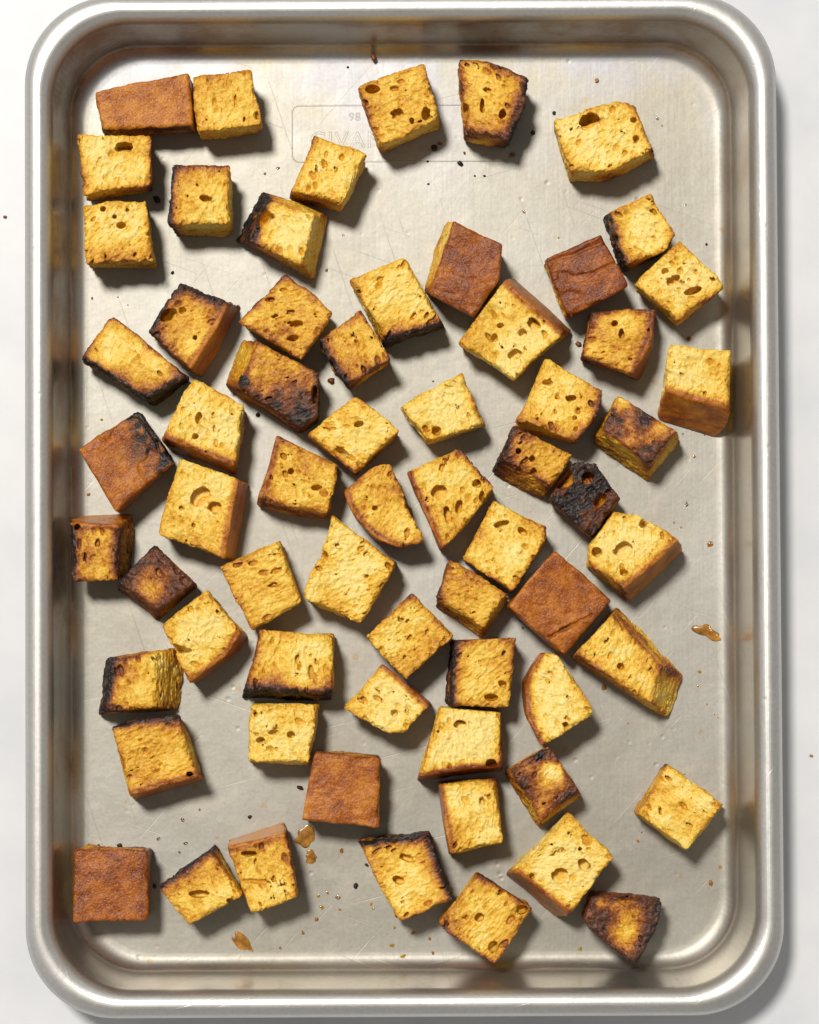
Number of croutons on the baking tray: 65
